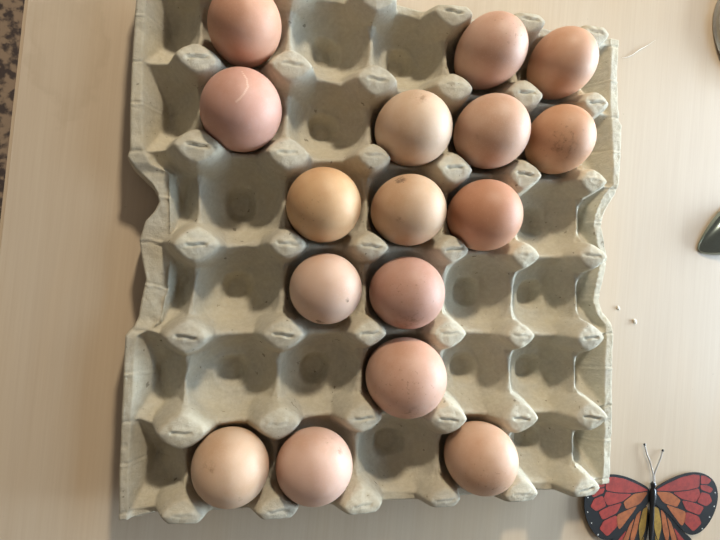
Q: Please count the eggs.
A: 16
